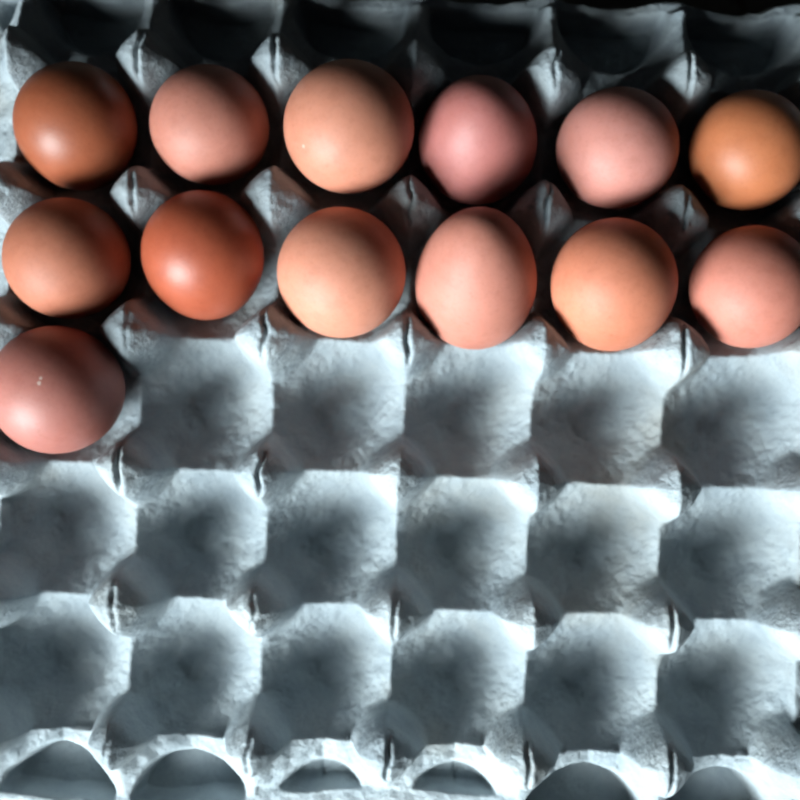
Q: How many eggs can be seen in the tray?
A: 13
